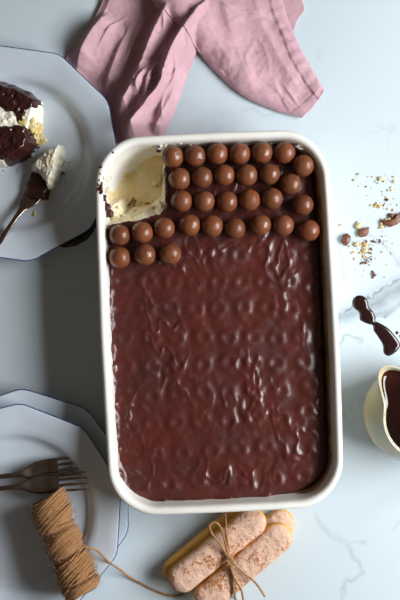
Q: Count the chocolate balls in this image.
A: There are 31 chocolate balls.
